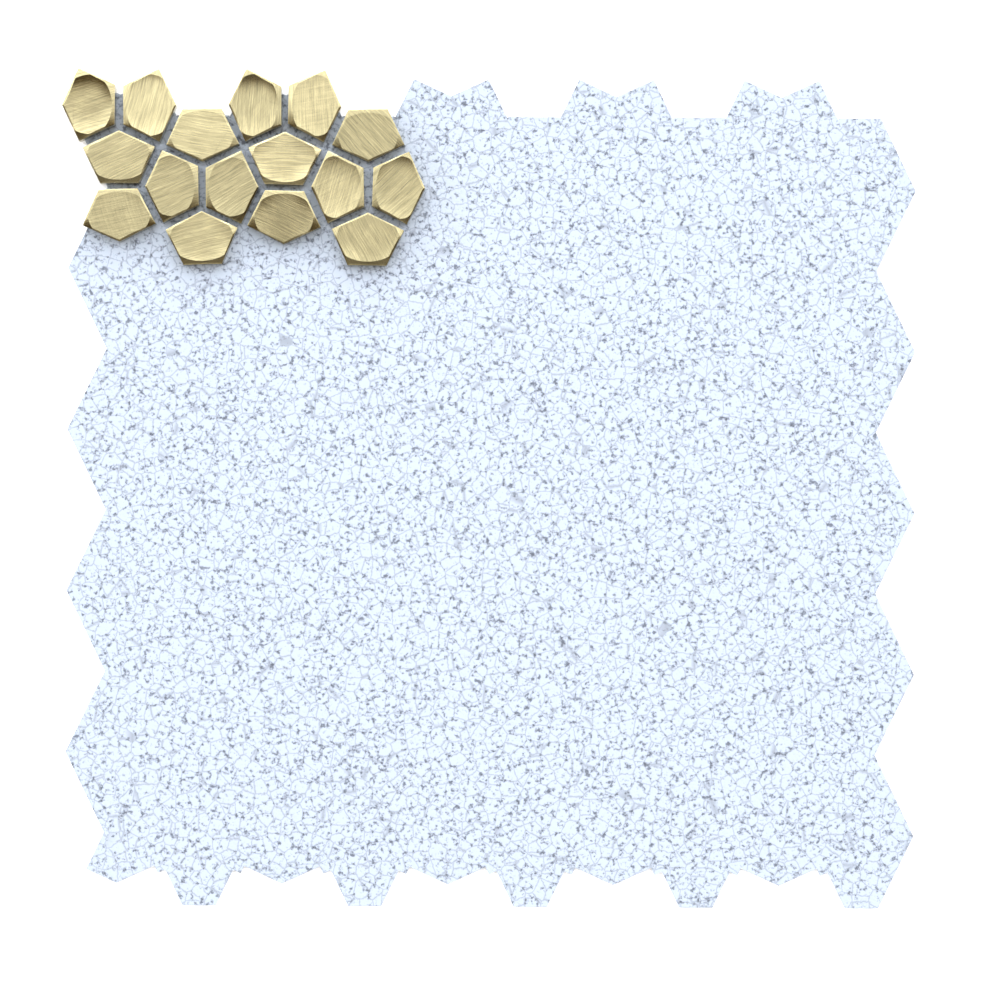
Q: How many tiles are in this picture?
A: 16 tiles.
